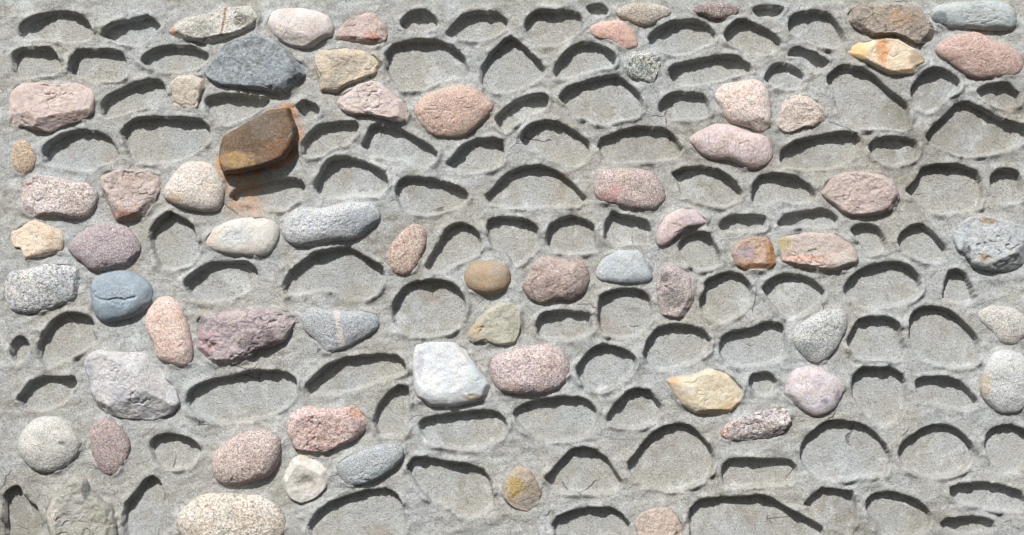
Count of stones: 65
